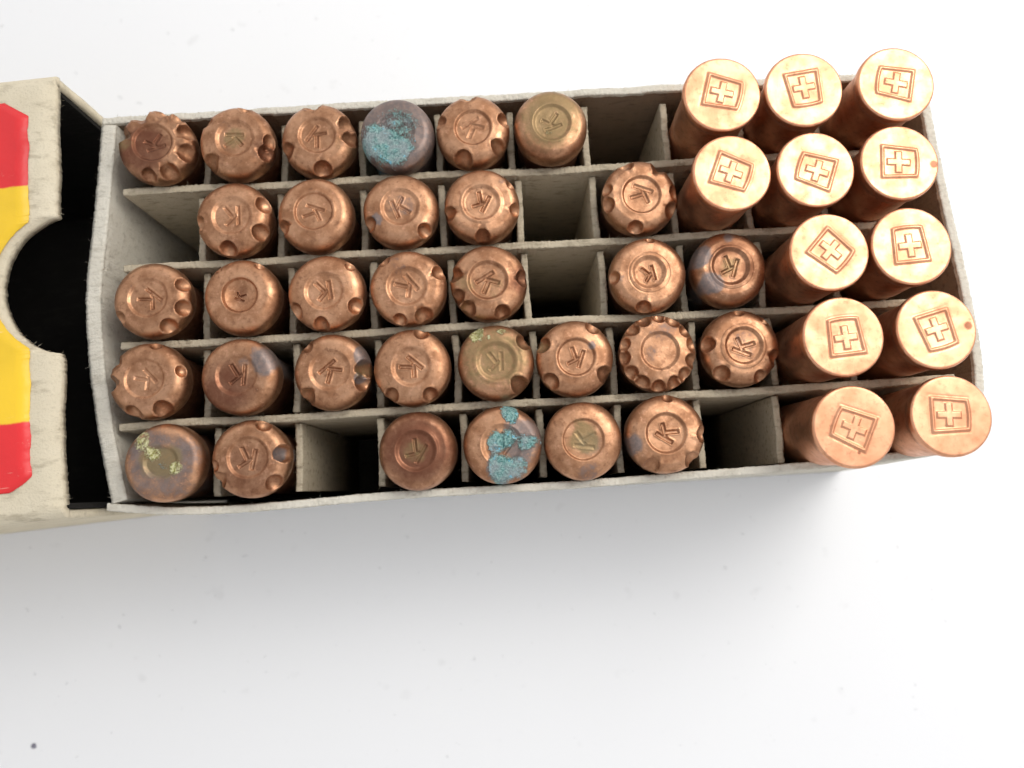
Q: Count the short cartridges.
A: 32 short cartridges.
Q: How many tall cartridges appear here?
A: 12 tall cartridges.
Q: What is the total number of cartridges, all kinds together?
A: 44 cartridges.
